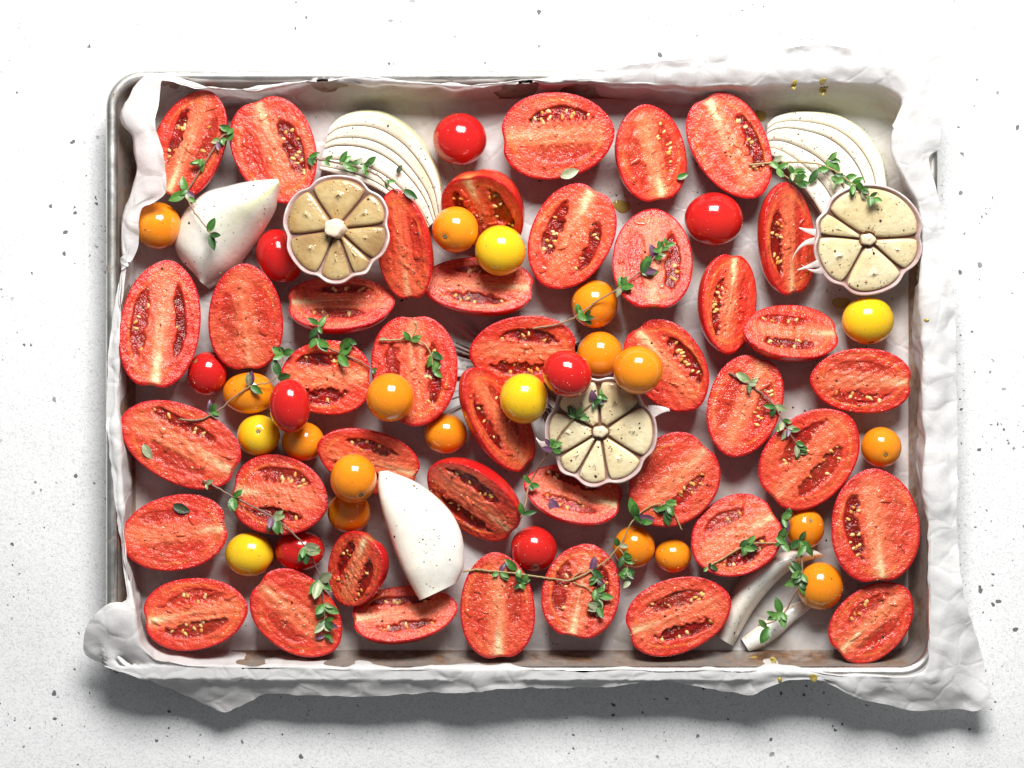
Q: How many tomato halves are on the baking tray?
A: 41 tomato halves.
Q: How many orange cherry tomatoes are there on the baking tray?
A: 16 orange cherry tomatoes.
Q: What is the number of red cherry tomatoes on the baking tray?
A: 8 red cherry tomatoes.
